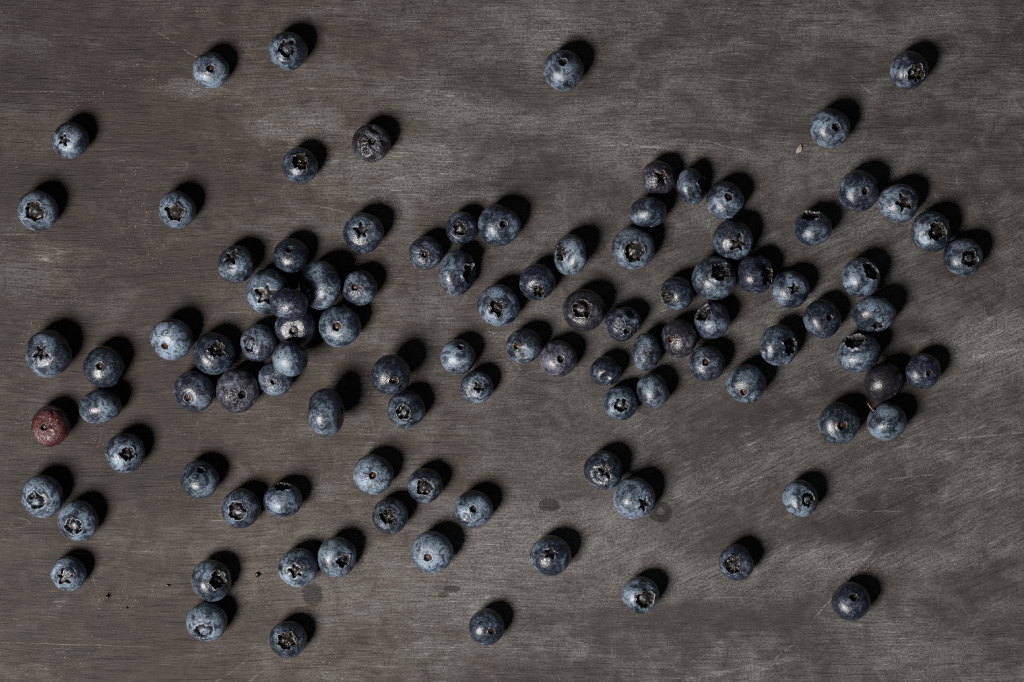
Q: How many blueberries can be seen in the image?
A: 103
